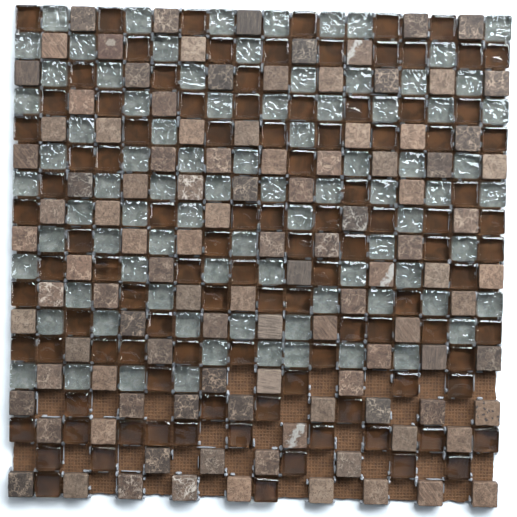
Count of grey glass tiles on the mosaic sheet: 84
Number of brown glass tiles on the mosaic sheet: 104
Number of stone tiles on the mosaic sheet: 106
